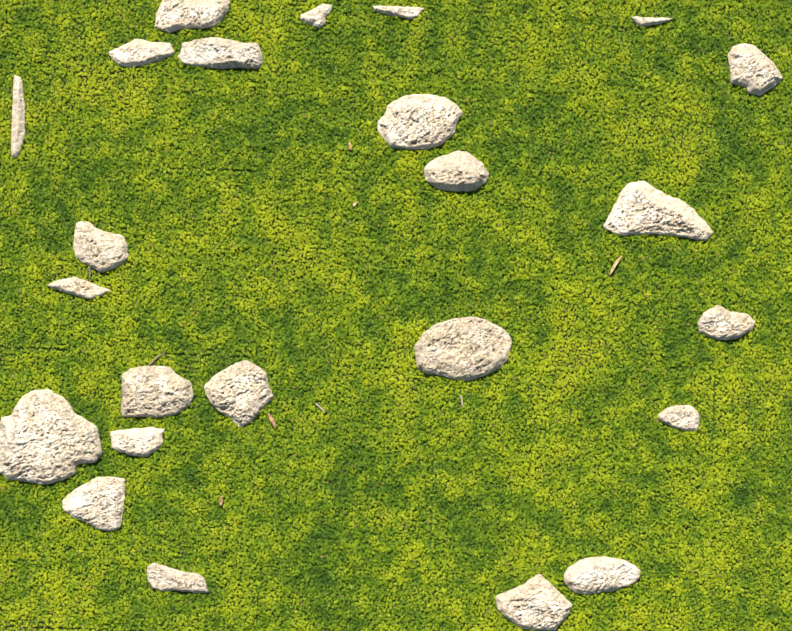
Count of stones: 24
